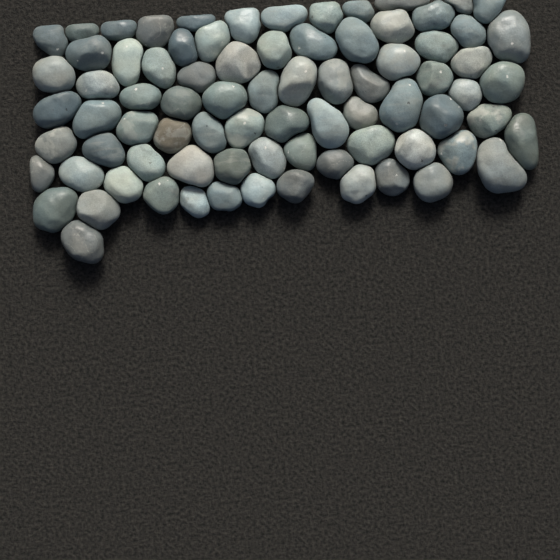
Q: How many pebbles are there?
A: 80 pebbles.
